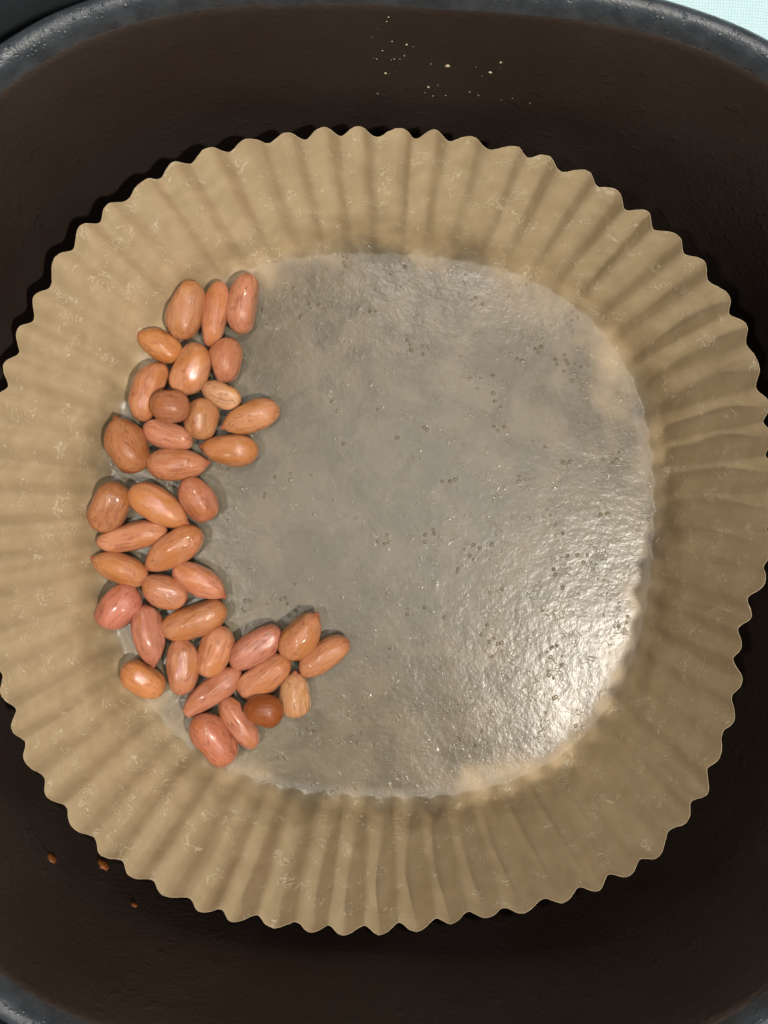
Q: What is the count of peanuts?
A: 38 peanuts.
